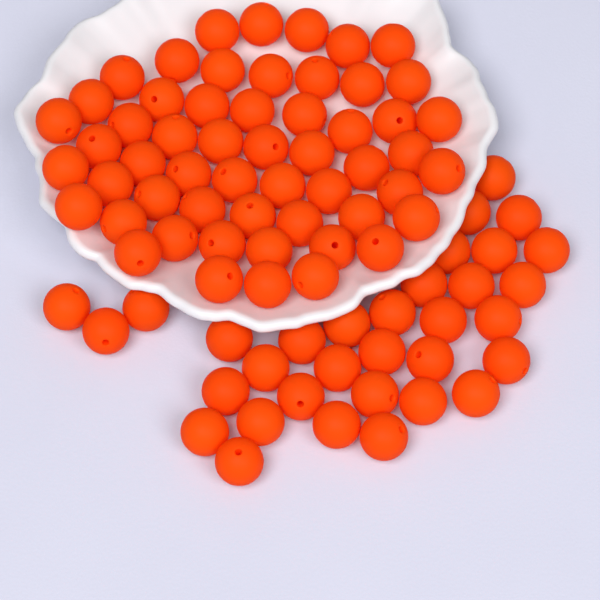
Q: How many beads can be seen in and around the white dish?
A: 88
